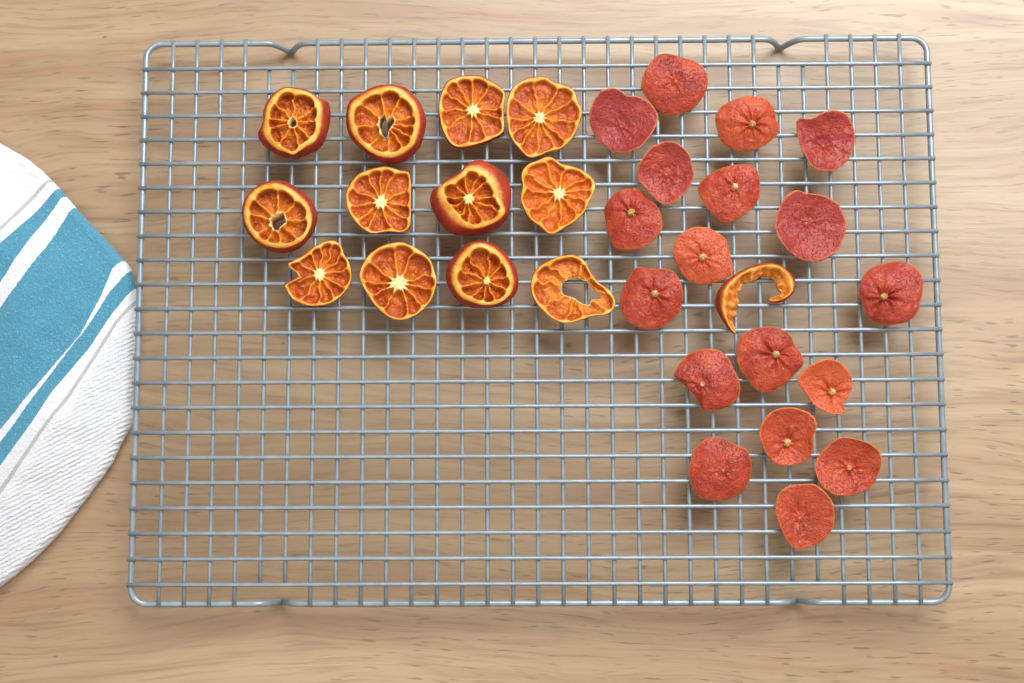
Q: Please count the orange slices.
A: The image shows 12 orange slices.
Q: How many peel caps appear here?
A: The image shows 18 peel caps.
